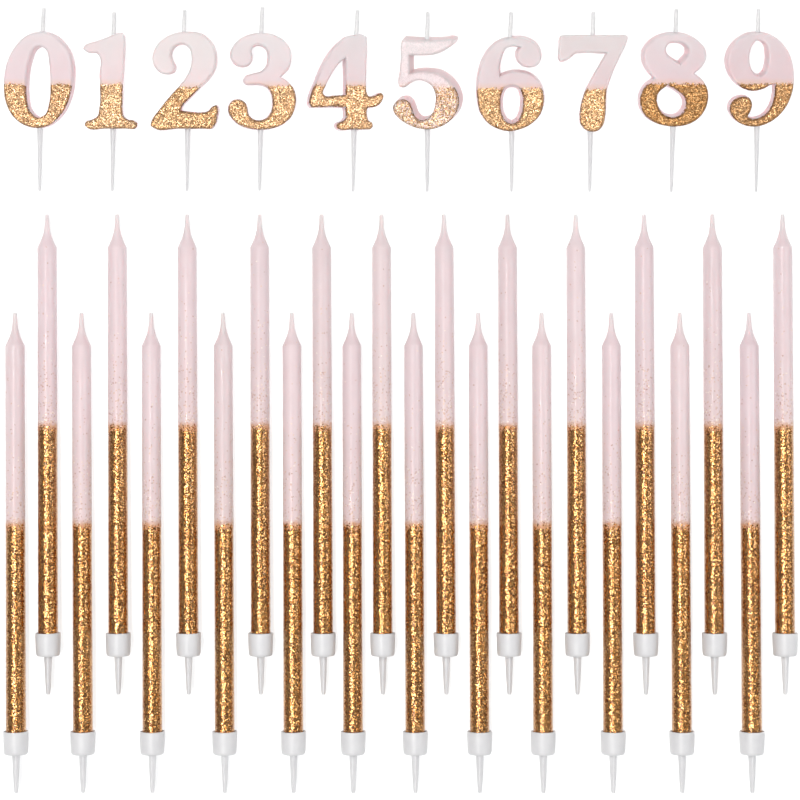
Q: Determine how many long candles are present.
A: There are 24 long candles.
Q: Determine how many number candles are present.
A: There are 10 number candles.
